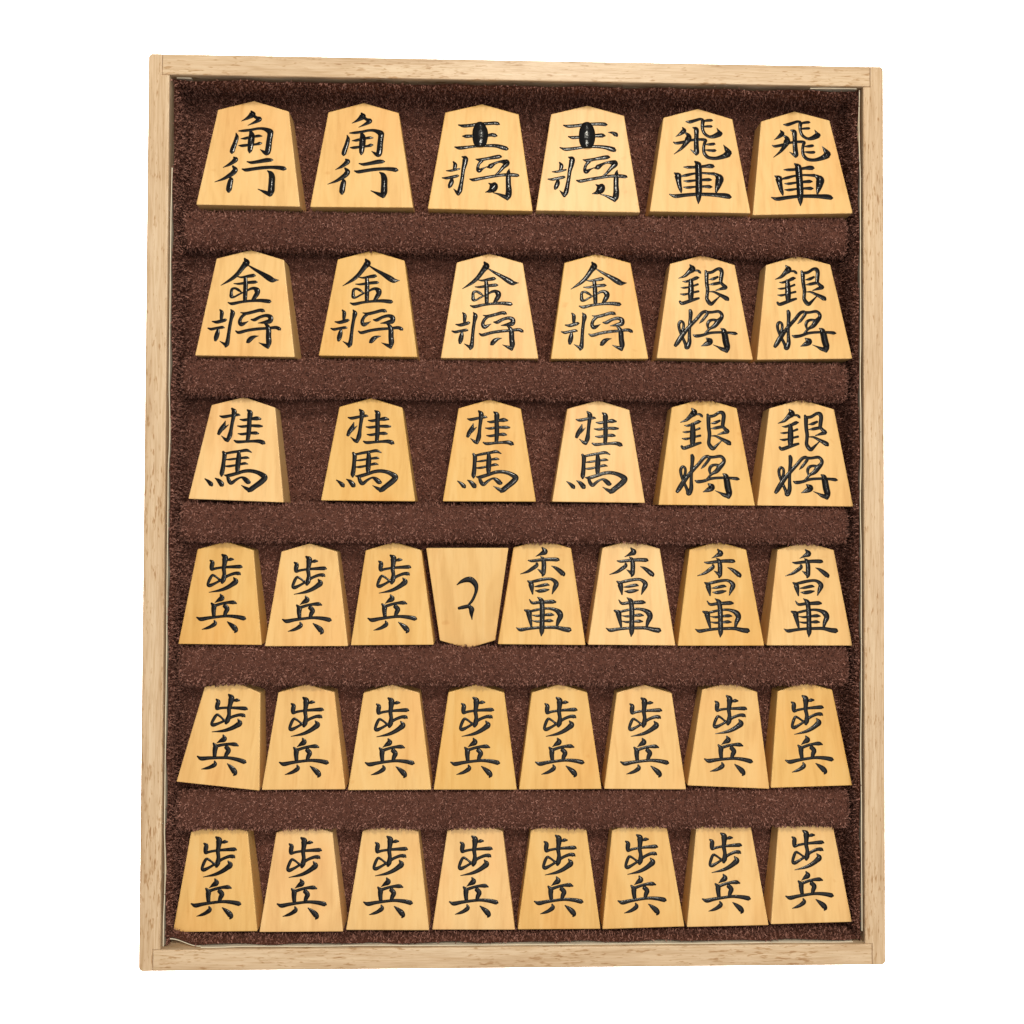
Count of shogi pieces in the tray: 42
